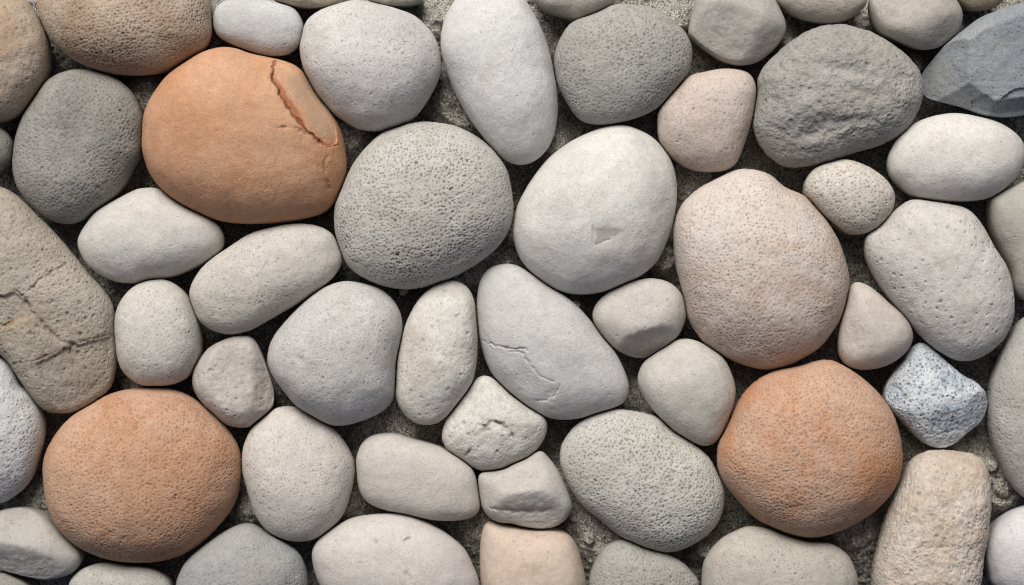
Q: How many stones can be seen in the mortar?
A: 57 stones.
